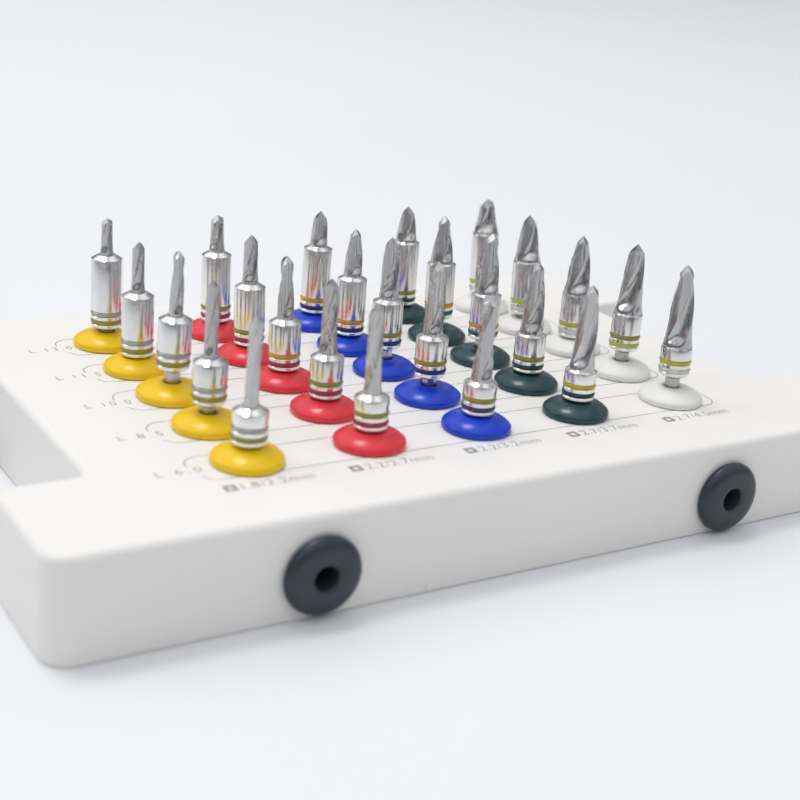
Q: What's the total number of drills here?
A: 25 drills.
